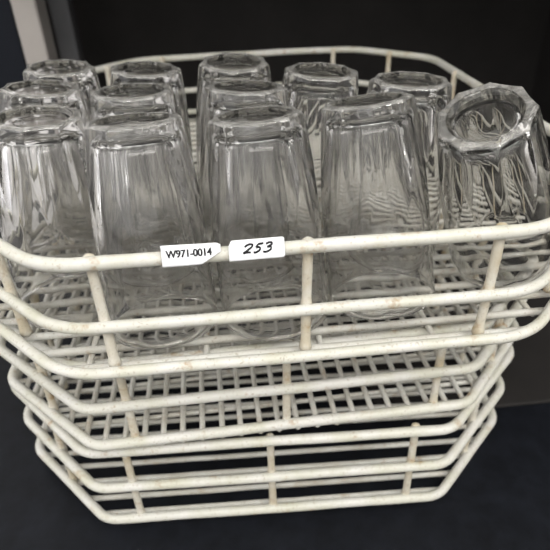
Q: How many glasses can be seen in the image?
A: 13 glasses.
